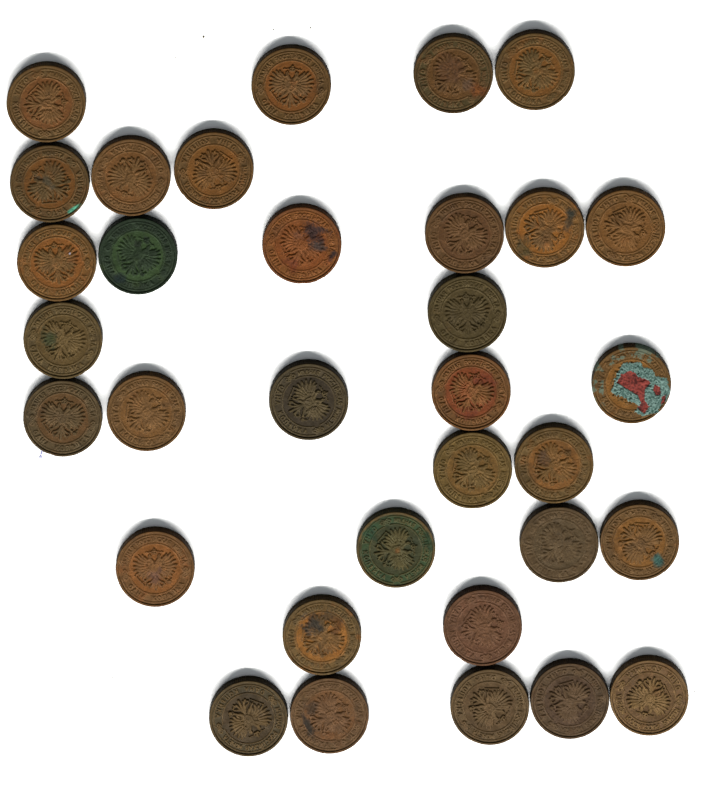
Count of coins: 33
